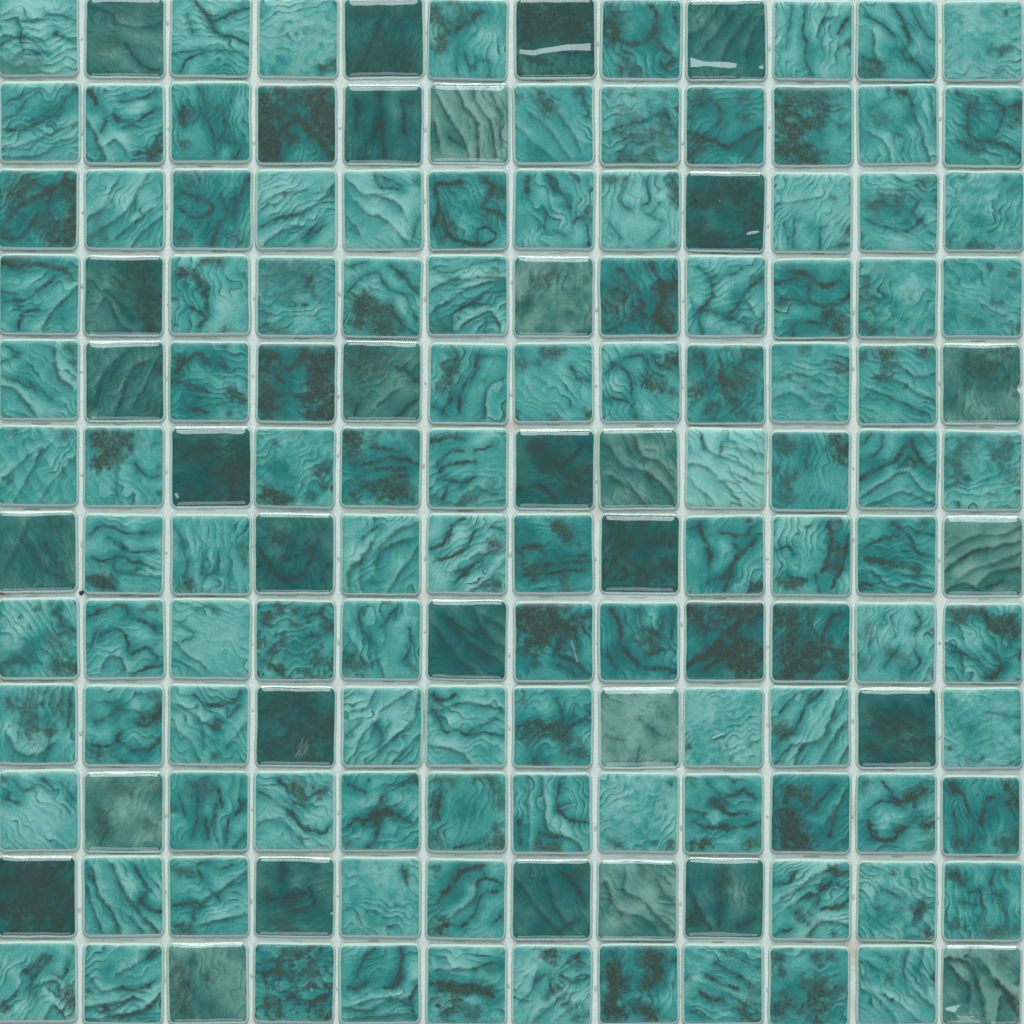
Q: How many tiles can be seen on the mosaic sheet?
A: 144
